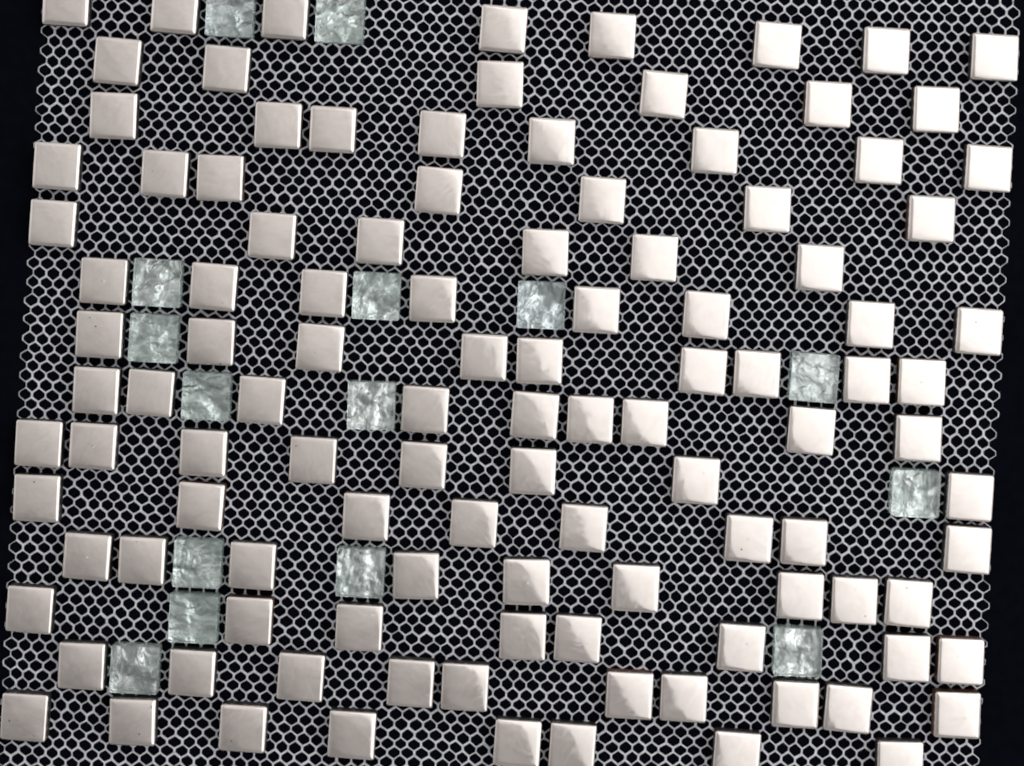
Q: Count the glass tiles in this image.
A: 15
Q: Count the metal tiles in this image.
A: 112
